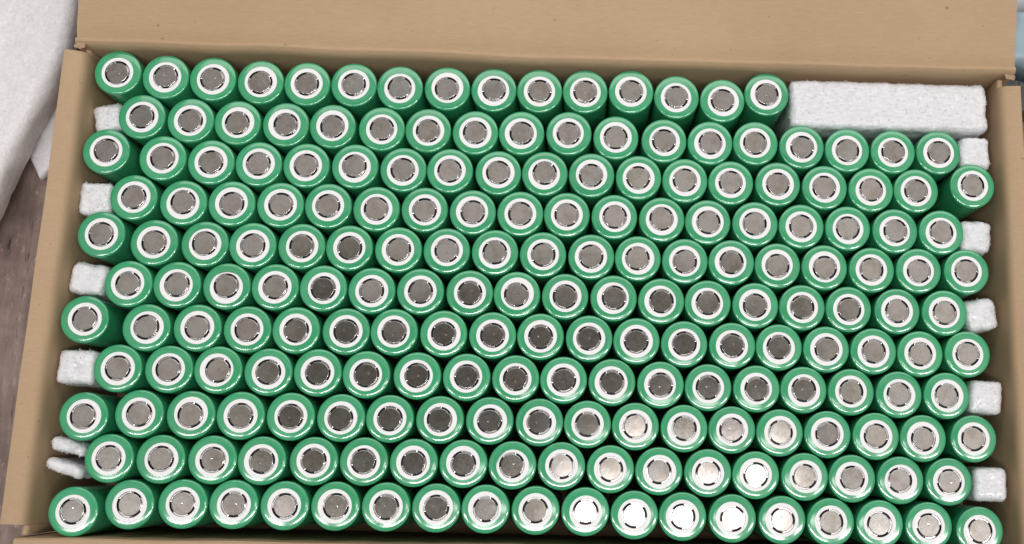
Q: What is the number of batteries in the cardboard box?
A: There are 200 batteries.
